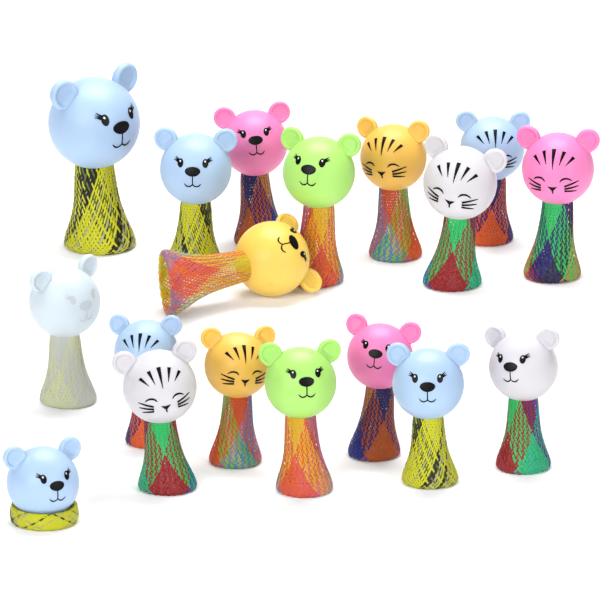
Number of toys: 18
